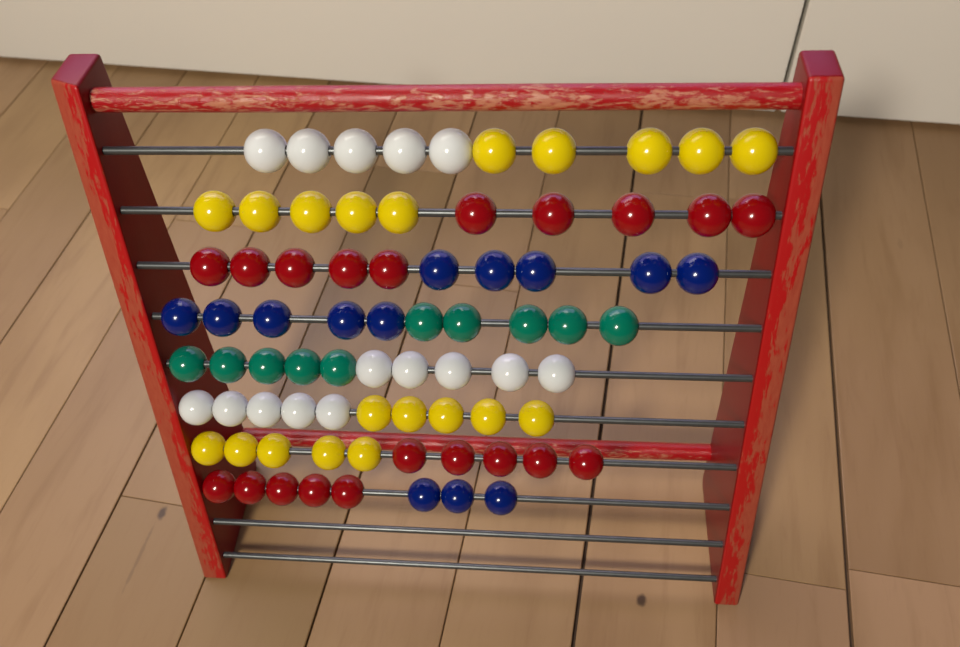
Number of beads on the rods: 78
